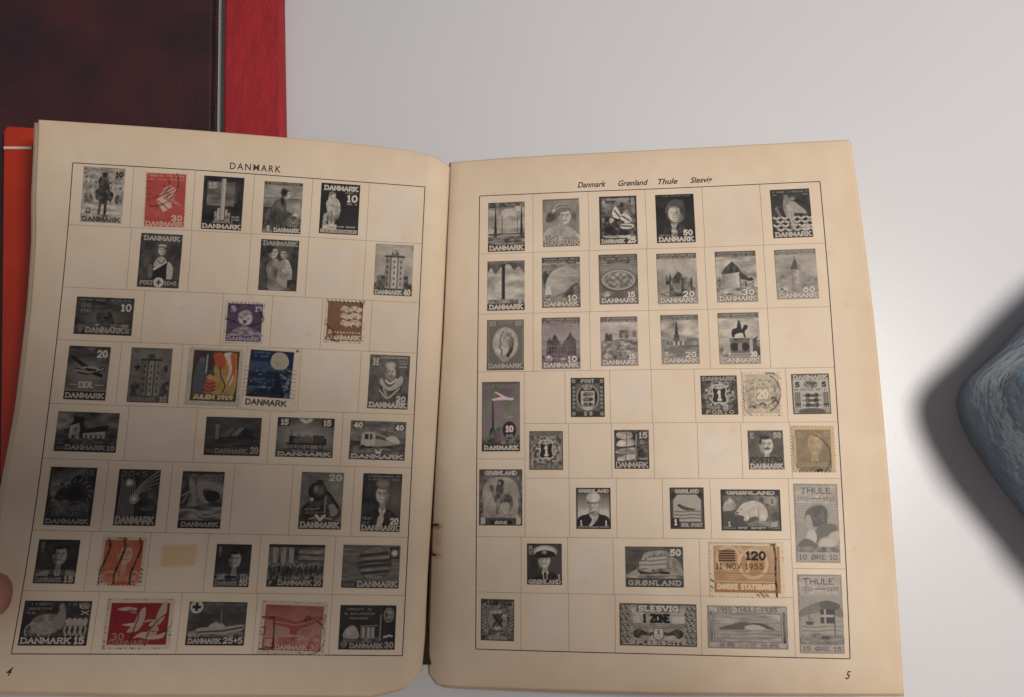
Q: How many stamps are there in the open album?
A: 72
